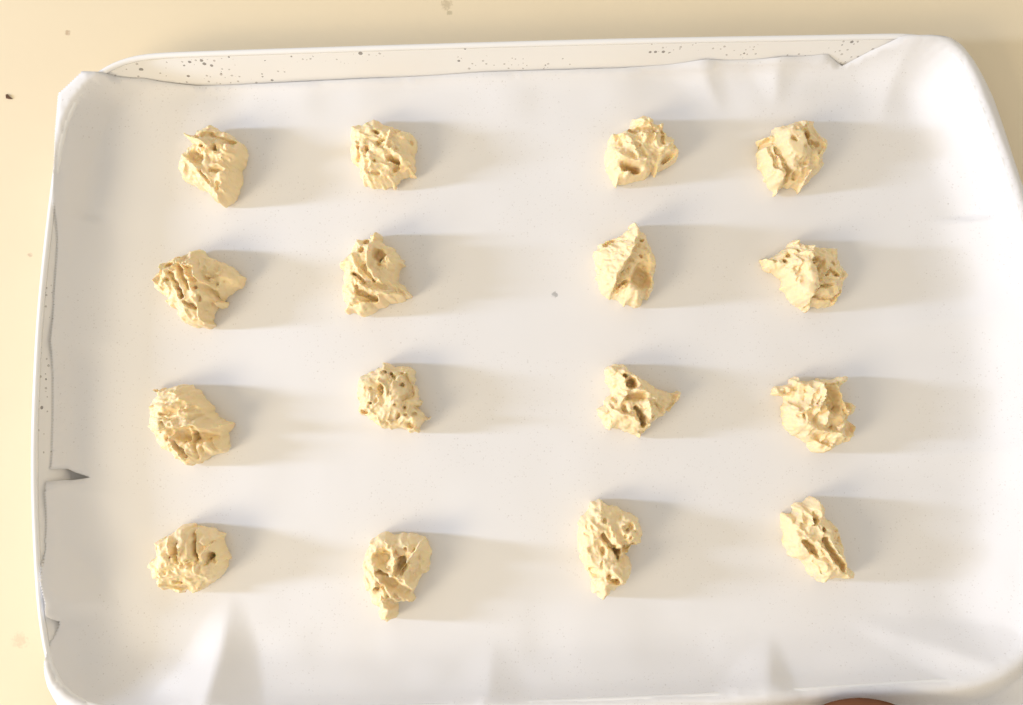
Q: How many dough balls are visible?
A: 16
